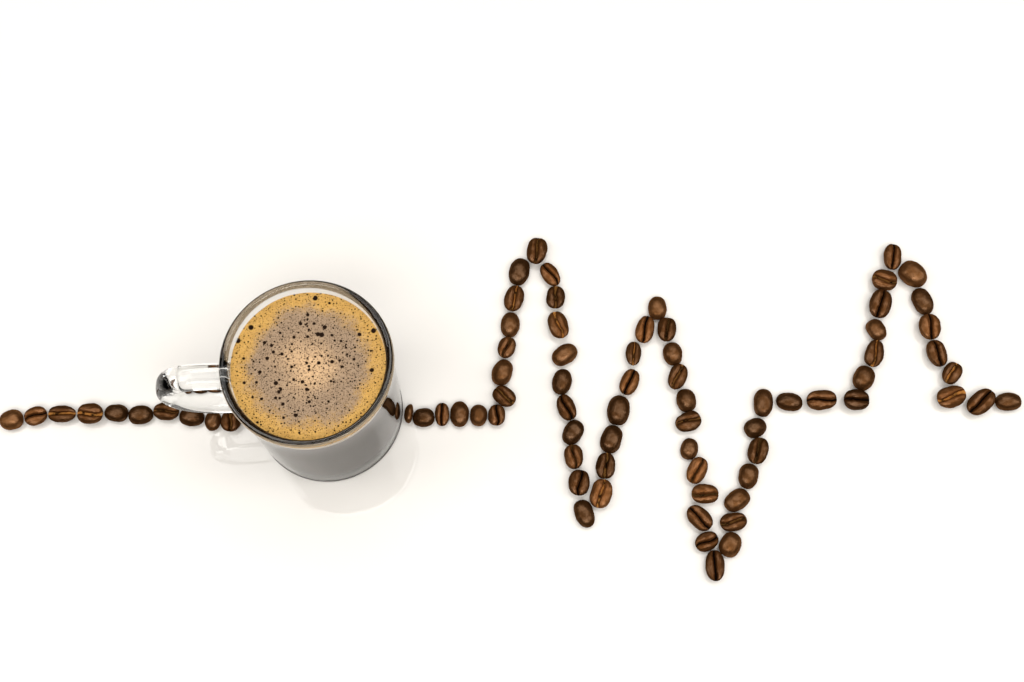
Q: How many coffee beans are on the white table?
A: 76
